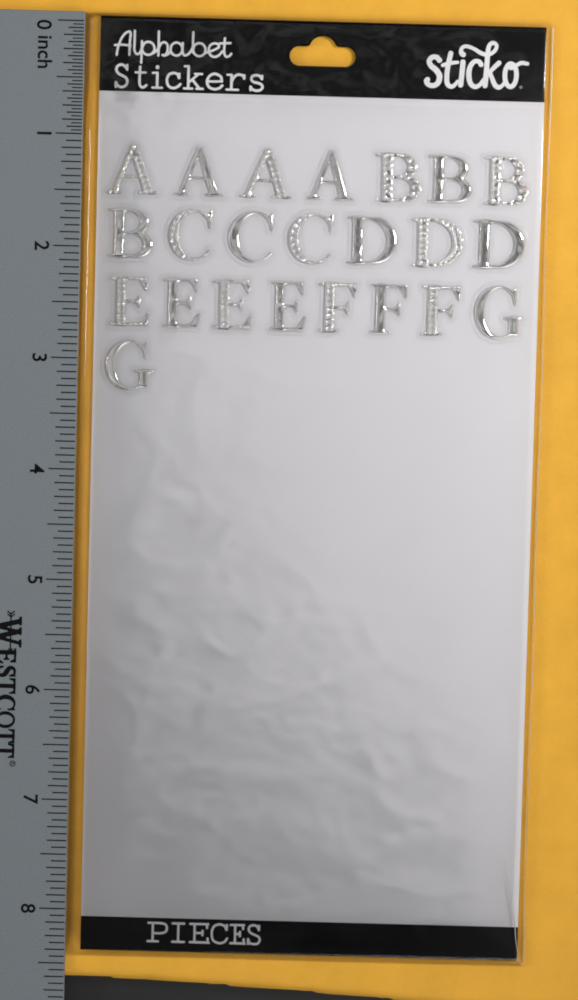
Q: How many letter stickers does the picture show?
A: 23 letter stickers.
